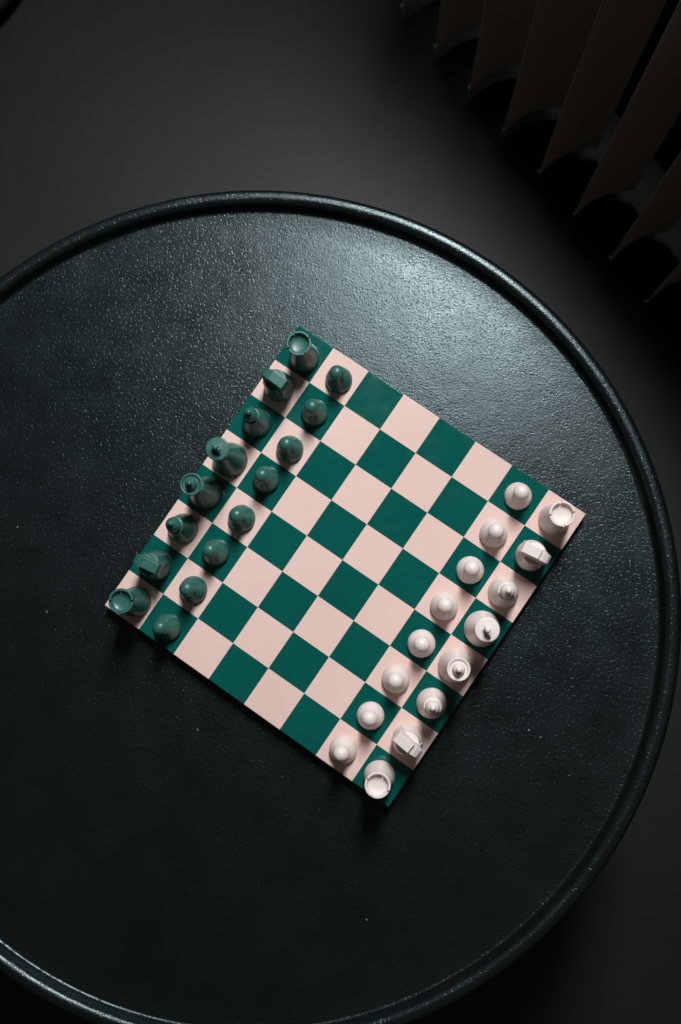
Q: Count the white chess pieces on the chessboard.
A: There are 16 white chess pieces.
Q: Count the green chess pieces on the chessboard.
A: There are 16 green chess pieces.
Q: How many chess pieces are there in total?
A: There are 32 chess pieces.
